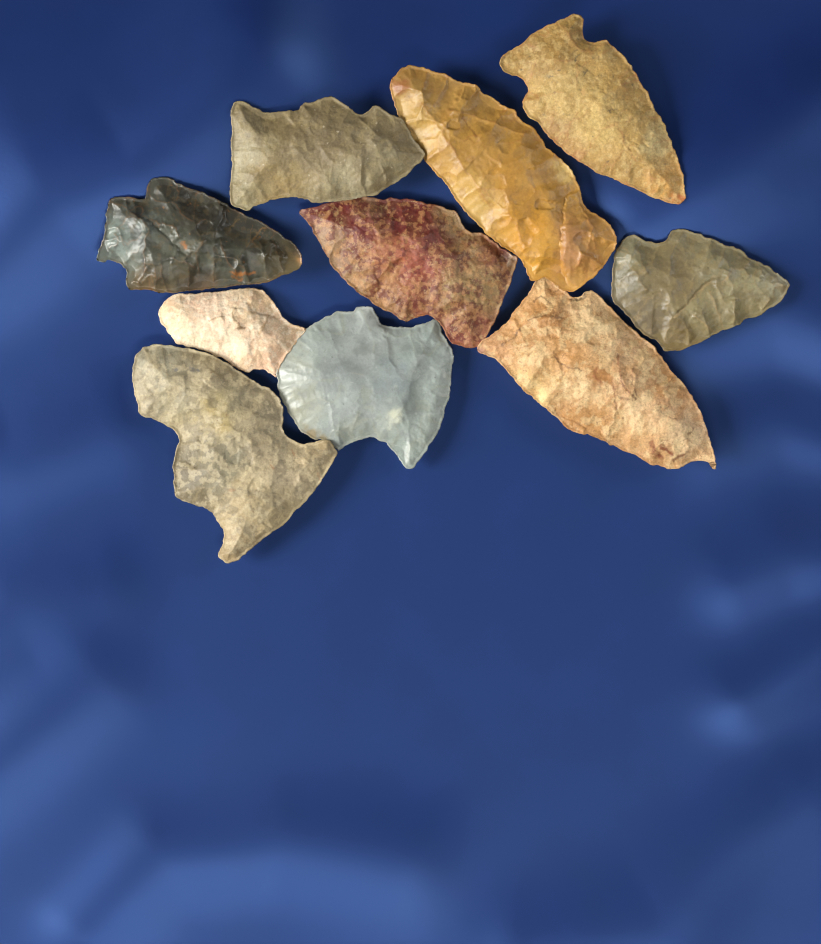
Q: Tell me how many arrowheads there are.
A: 10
